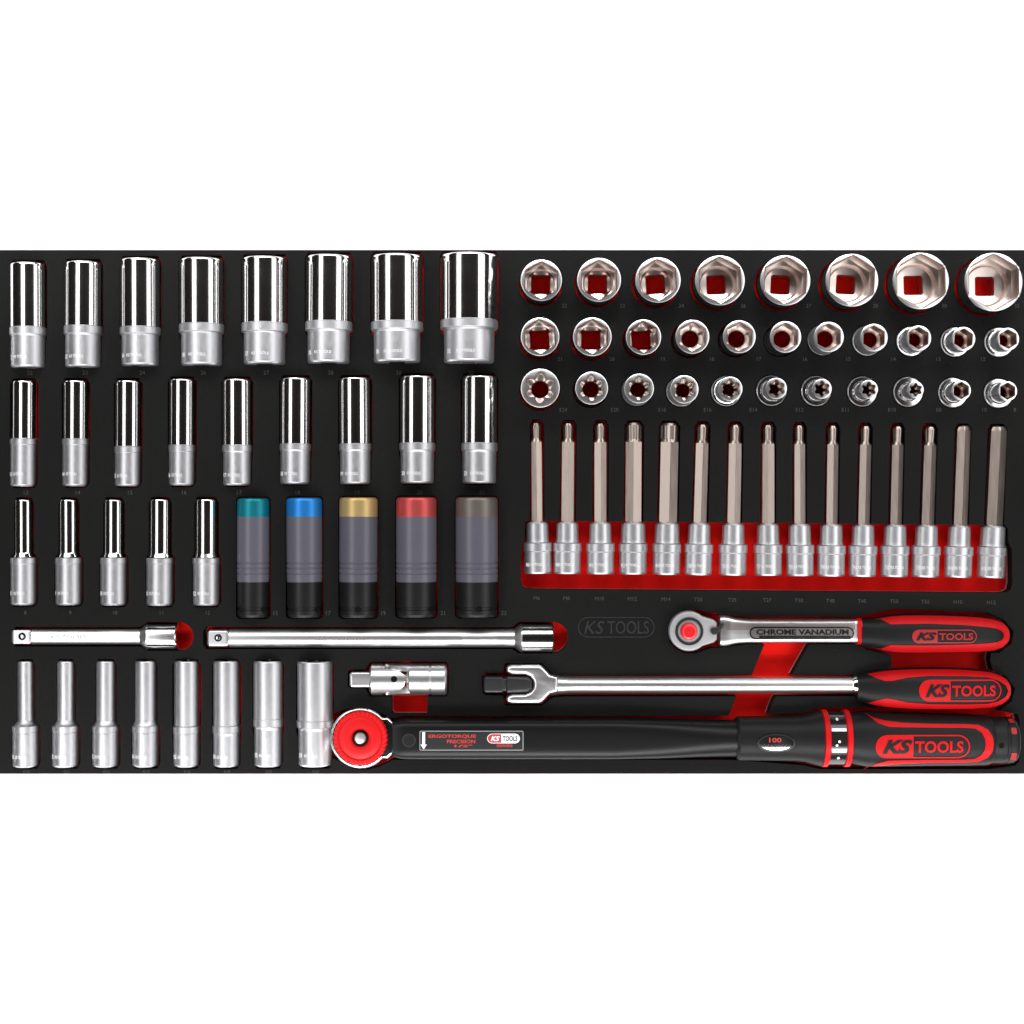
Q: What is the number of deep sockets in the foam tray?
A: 30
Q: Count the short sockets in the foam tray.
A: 30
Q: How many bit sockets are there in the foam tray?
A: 15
